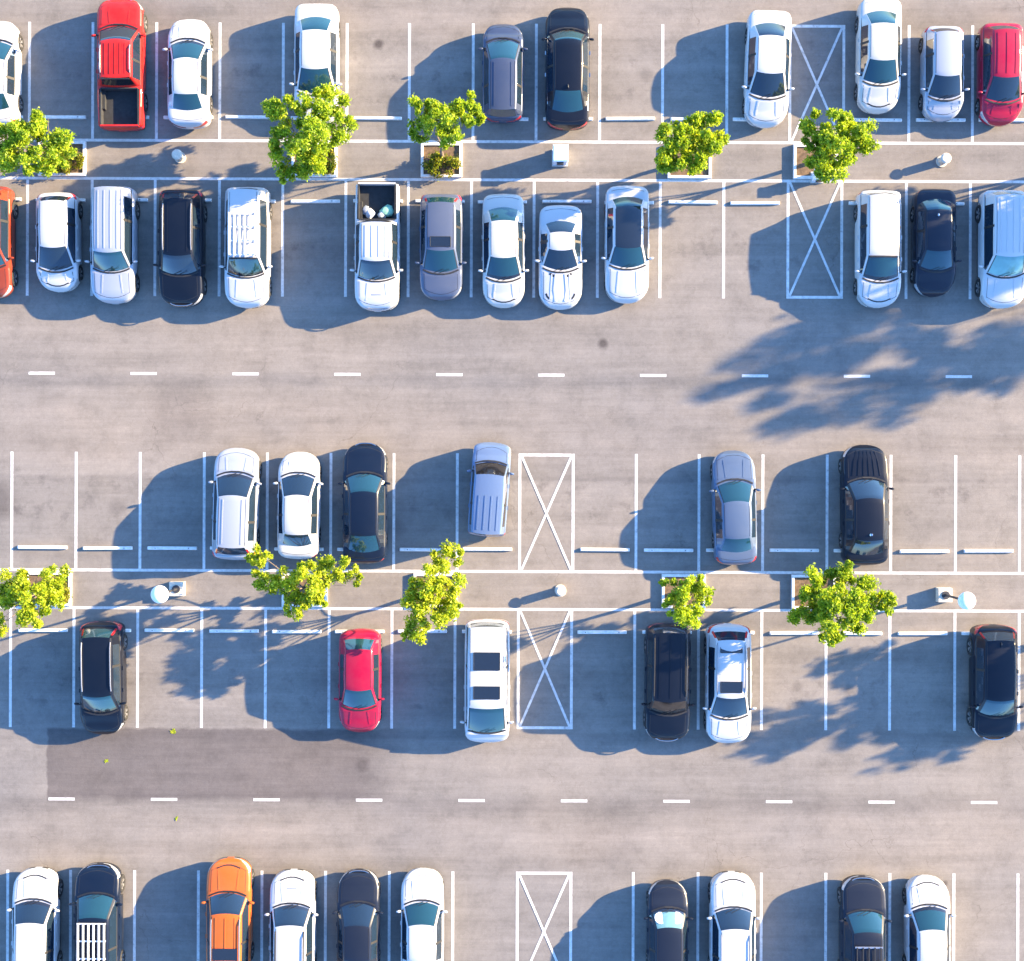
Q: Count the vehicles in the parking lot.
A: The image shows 45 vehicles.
